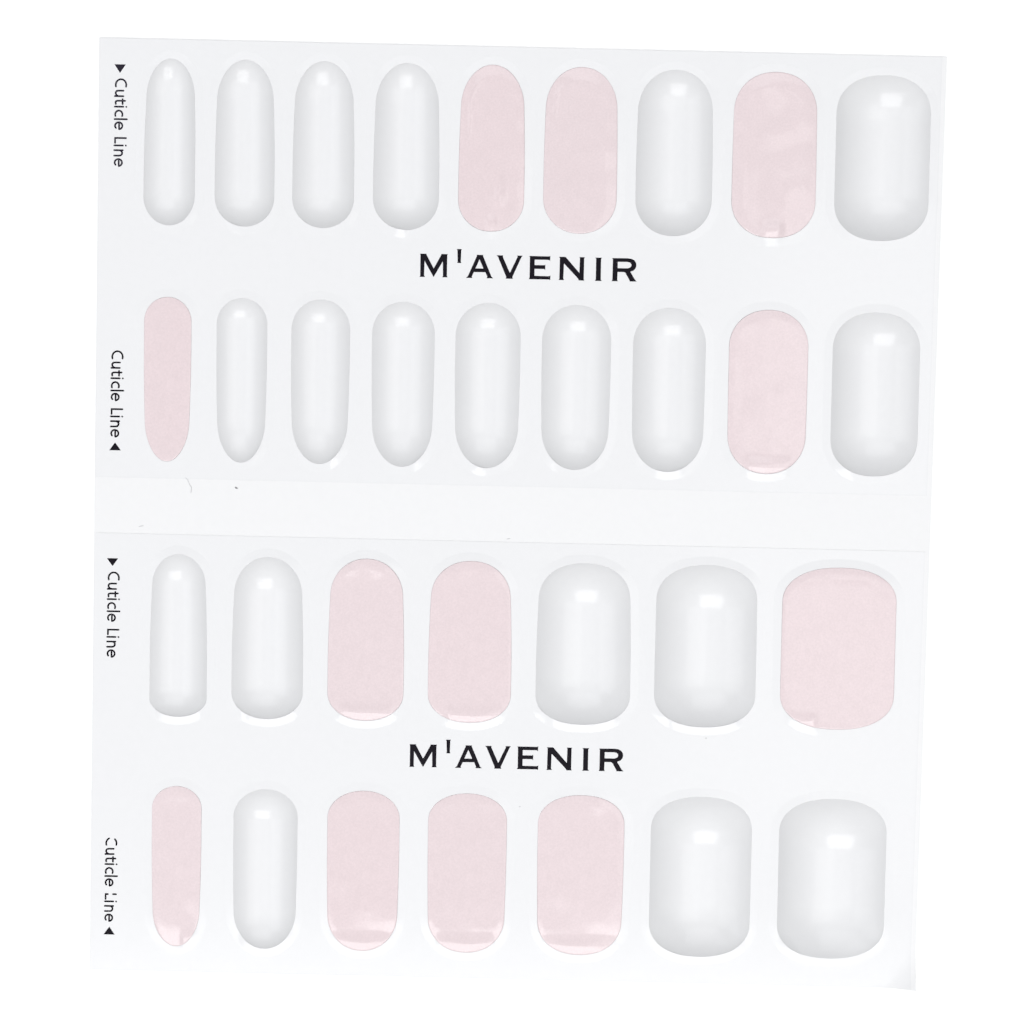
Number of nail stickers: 12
